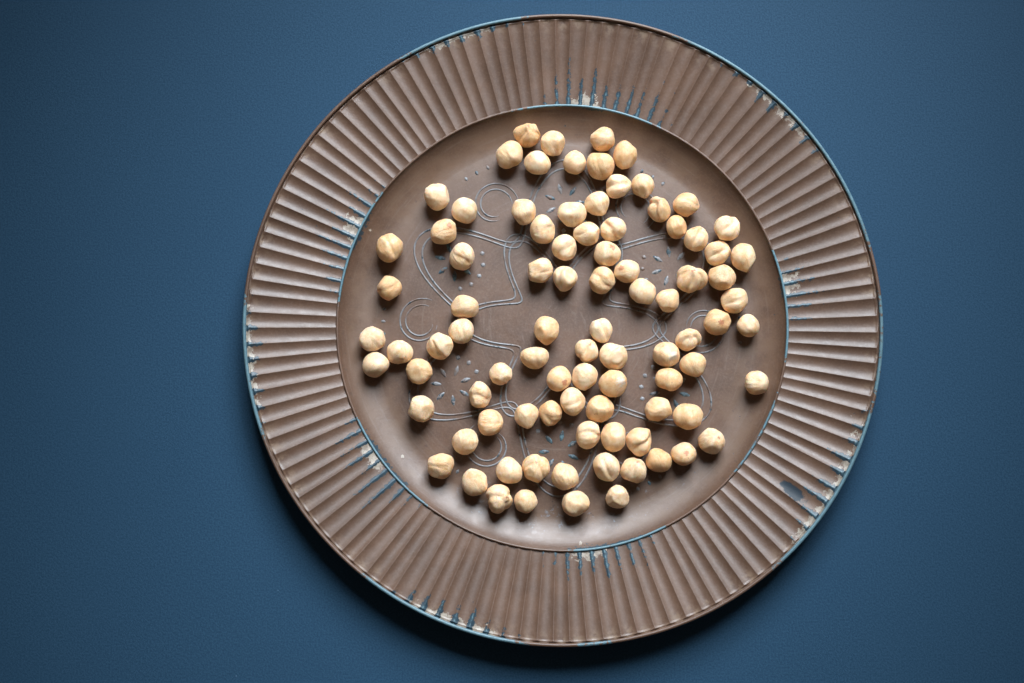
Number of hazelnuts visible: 90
